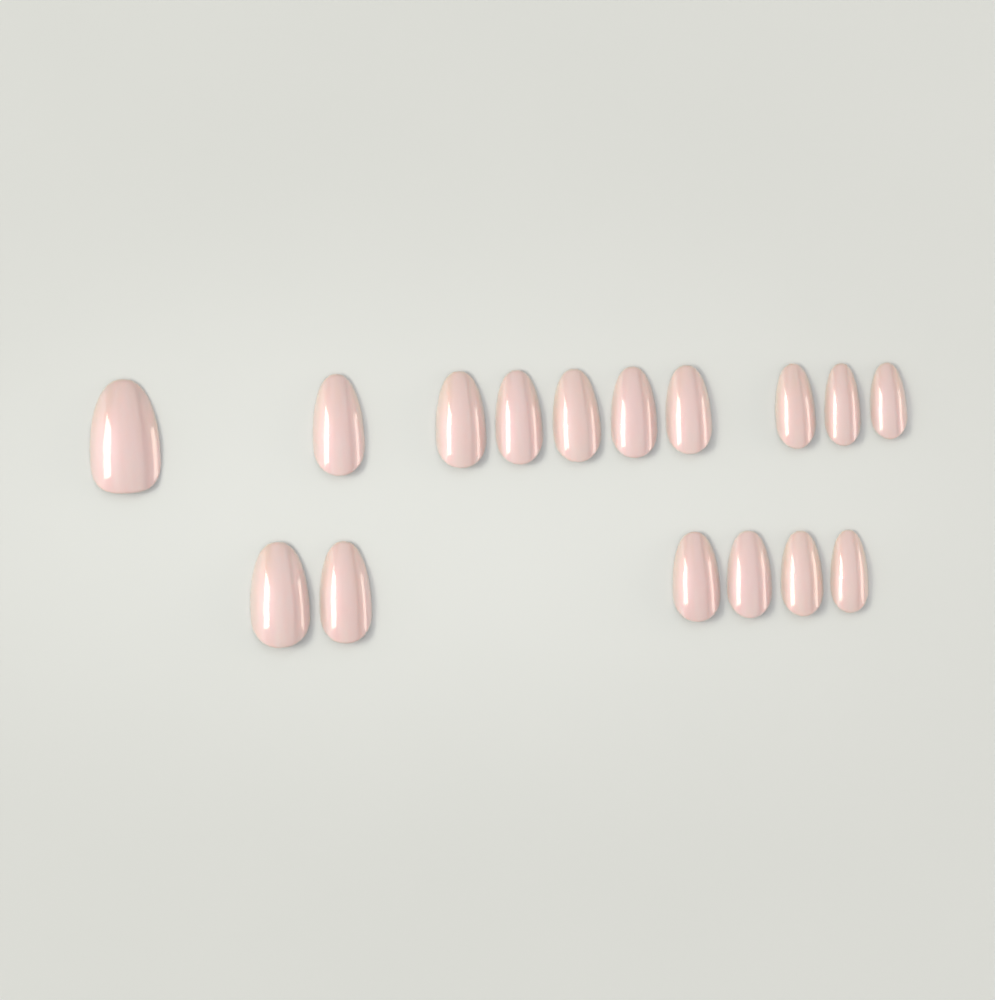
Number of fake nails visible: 16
